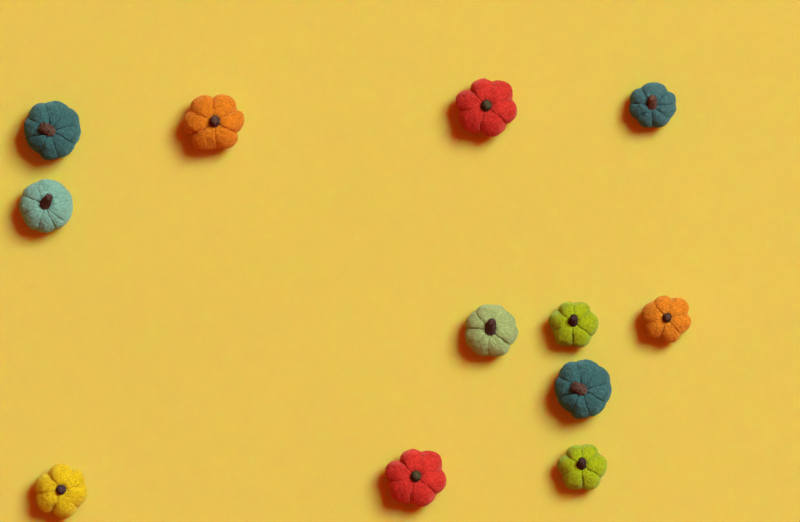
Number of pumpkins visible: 12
